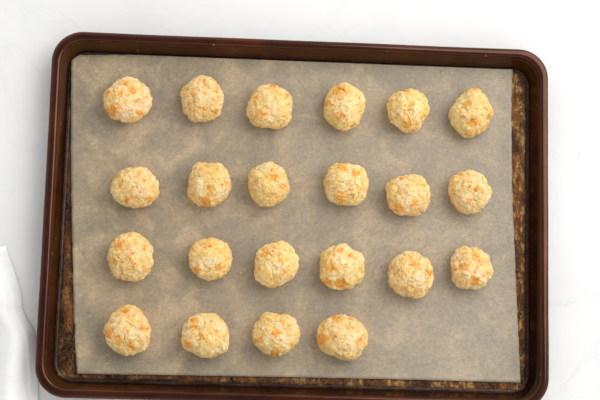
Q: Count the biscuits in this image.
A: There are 22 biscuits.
